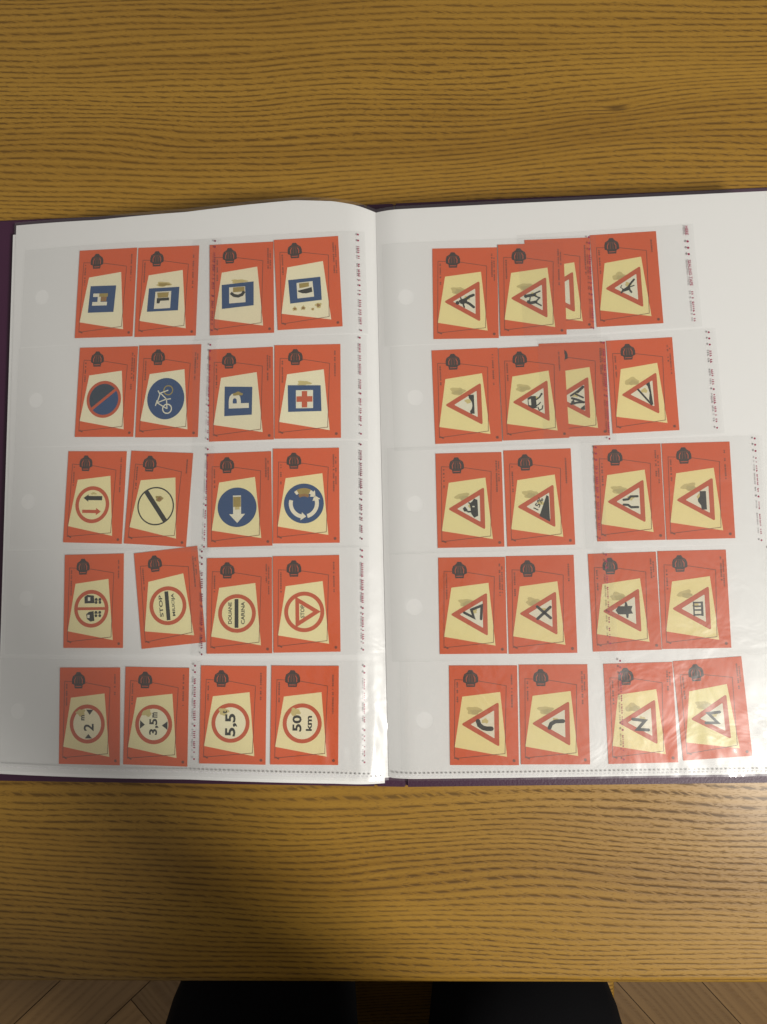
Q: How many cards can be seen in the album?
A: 40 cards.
